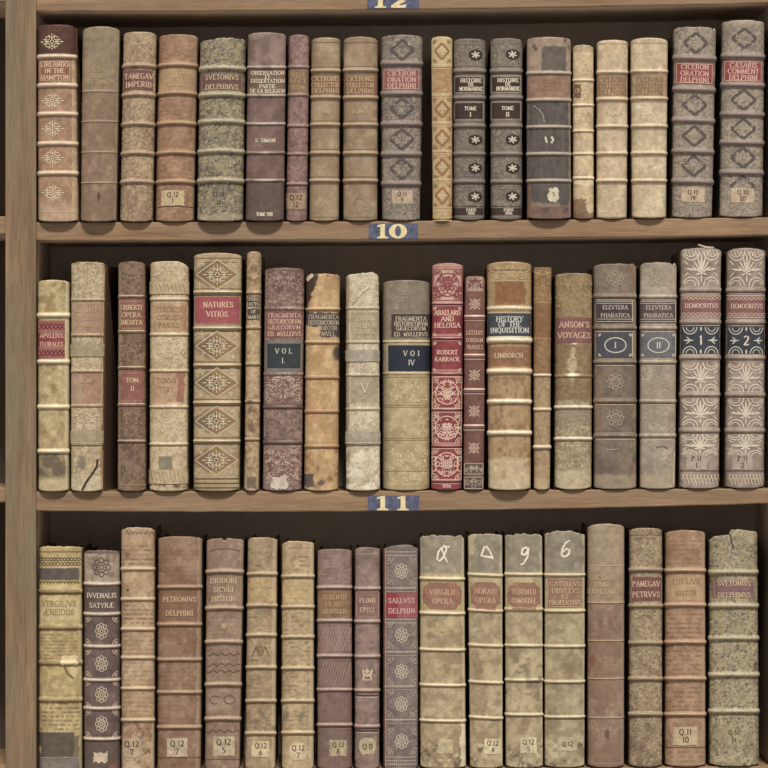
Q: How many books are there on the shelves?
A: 56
